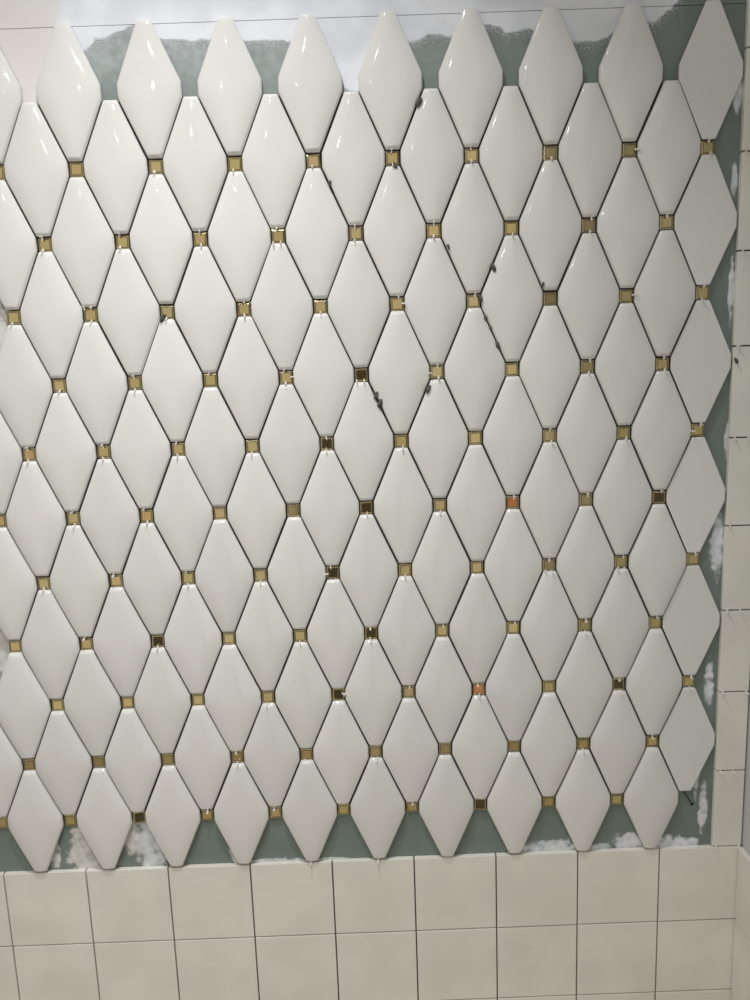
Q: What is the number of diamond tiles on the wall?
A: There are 119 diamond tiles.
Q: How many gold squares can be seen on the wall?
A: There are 108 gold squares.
